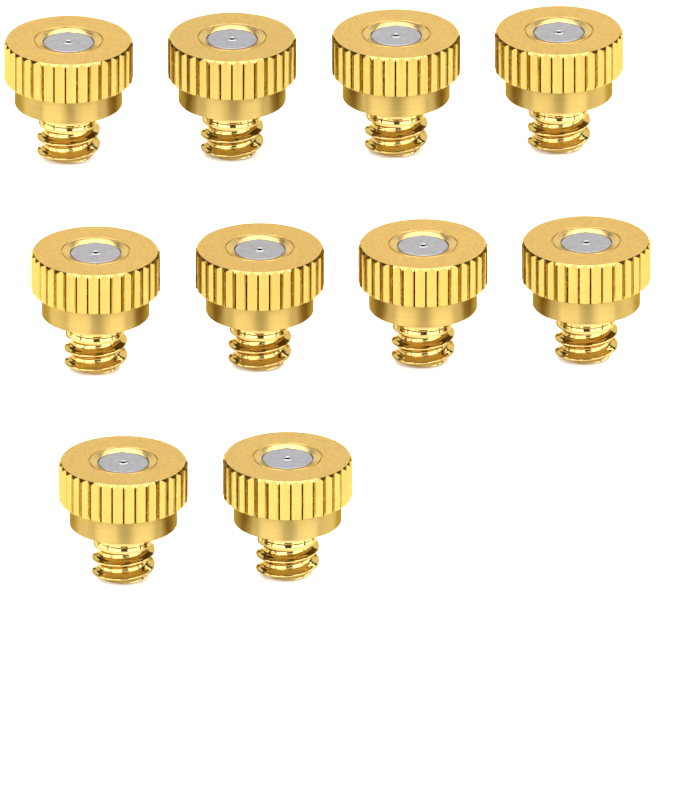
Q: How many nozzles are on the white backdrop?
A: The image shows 10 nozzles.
